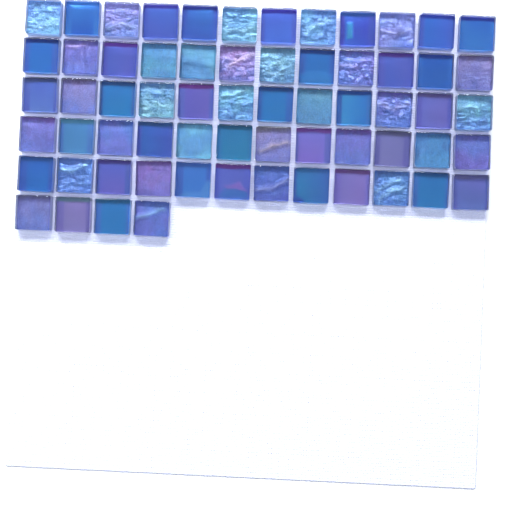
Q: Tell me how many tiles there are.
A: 64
